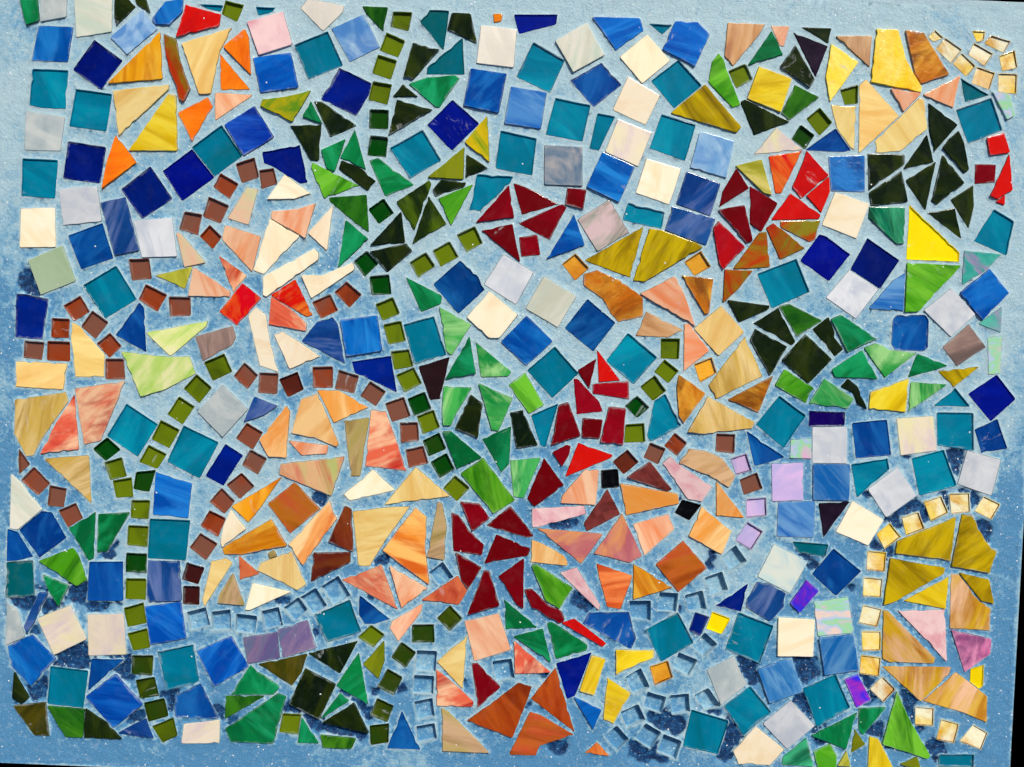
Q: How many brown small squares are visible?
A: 44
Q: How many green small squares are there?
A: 58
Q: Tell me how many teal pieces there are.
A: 48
